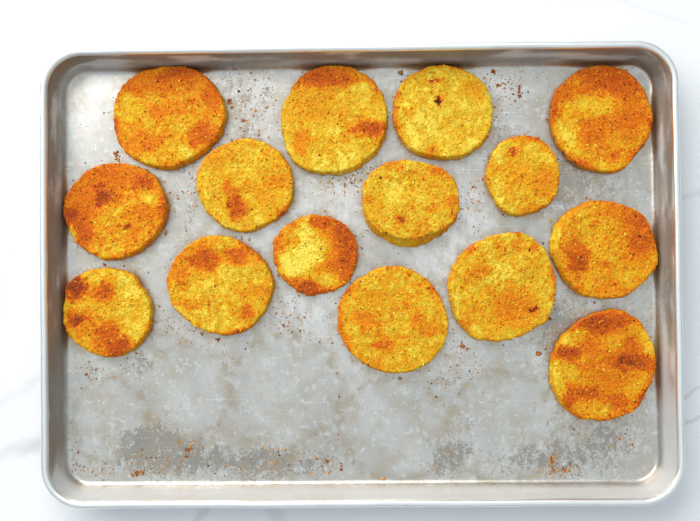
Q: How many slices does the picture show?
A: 15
